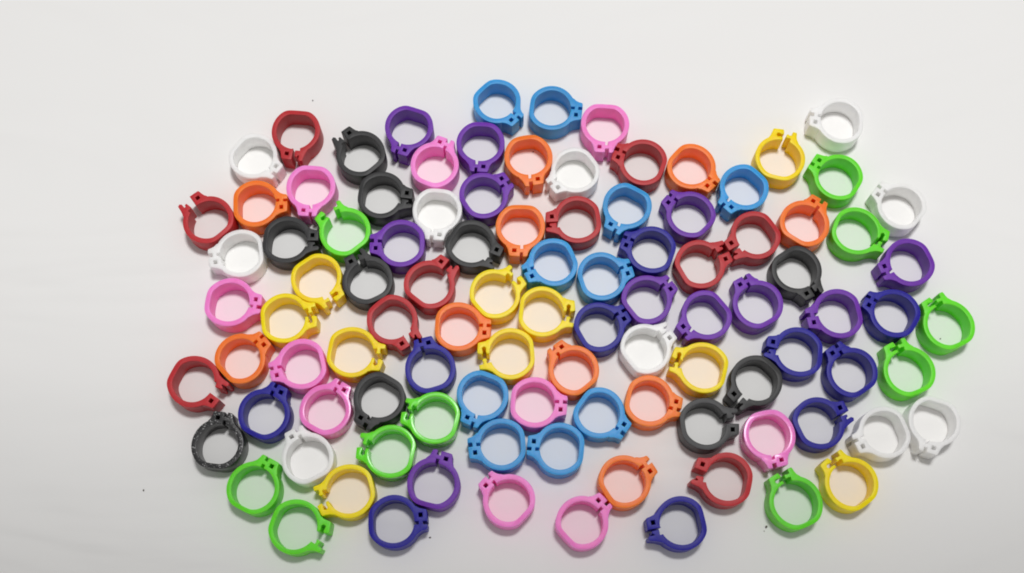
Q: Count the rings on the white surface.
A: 101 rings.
